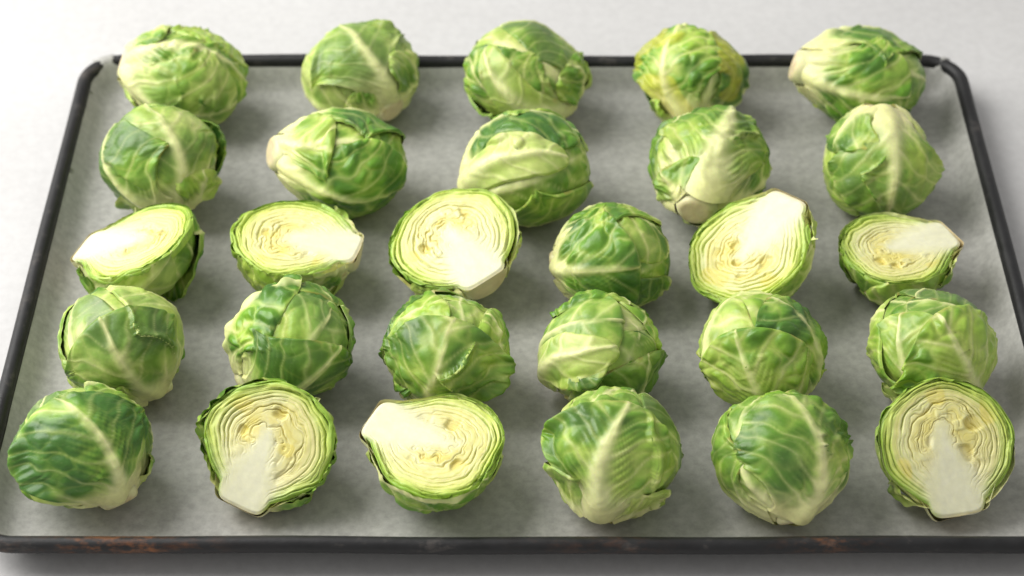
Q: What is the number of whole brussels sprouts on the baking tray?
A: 20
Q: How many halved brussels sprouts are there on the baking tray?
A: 8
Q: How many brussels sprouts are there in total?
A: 28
